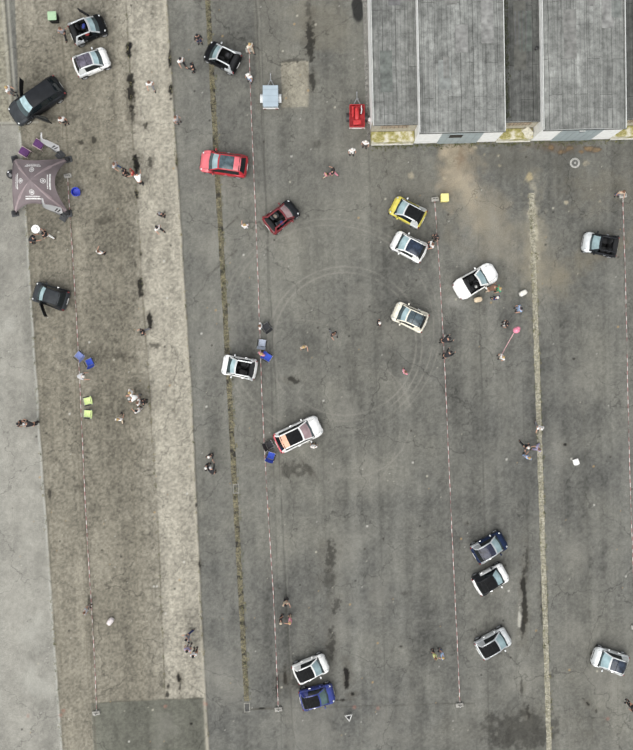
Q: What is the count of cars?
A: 20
